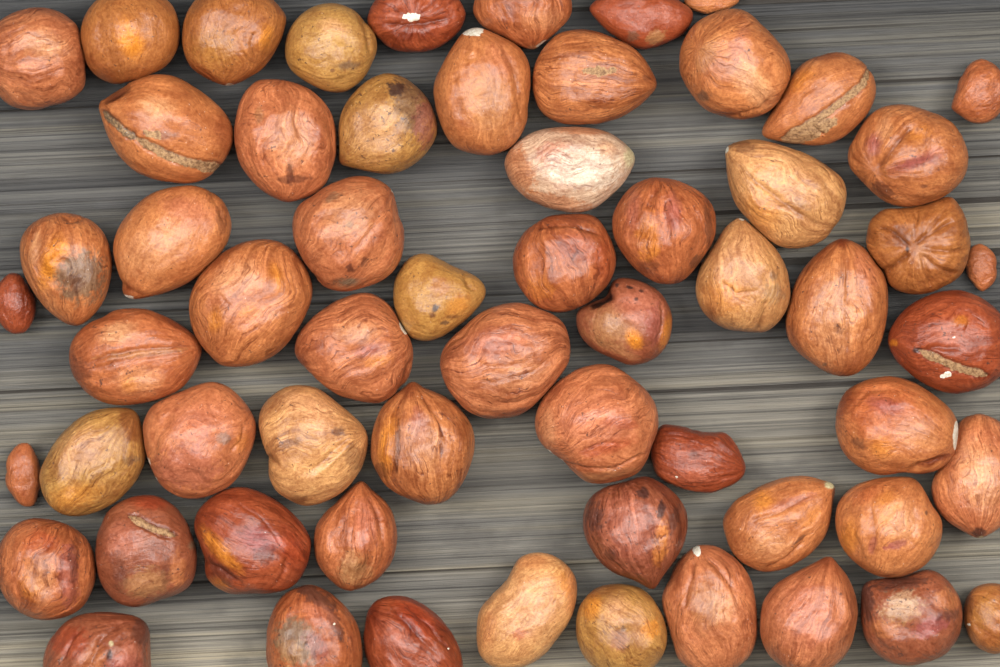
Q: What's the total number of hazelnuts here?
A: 61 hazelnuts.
